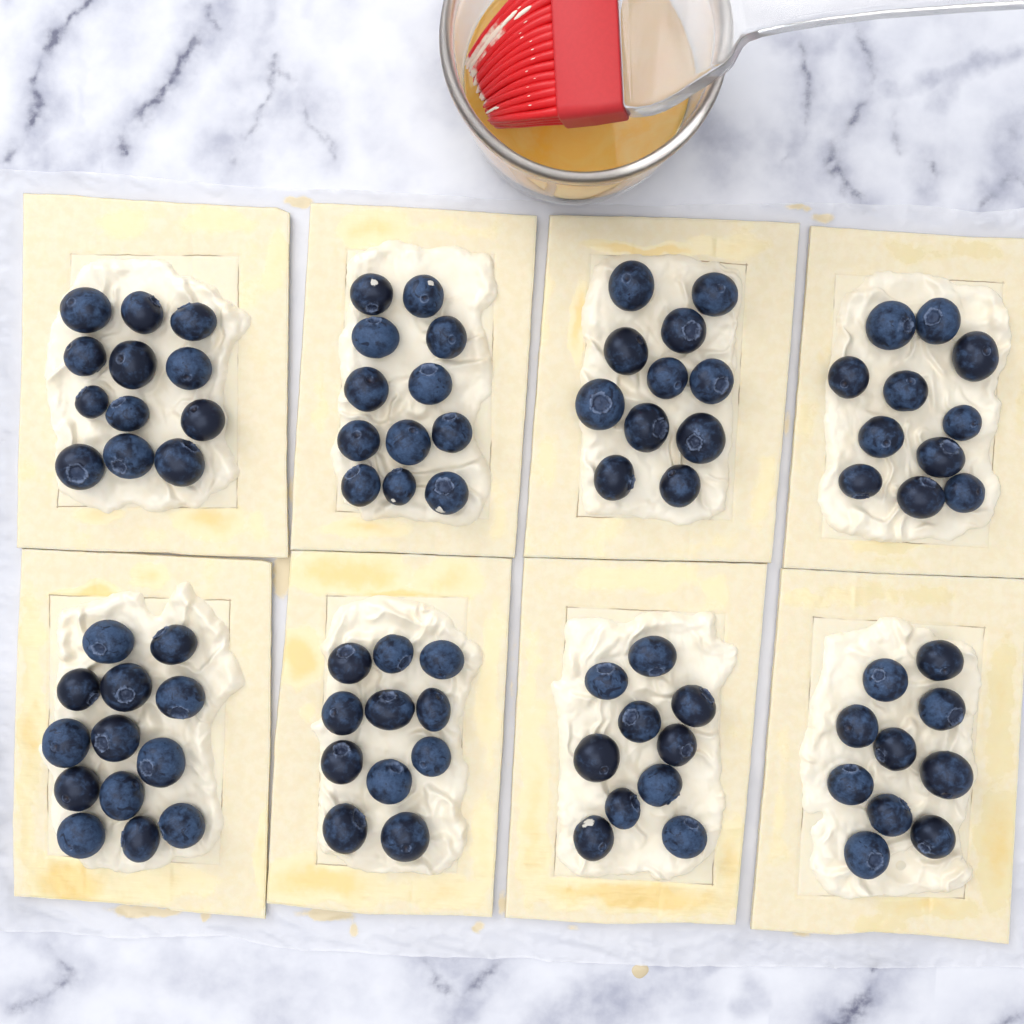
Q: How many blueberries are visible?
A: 90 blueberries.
